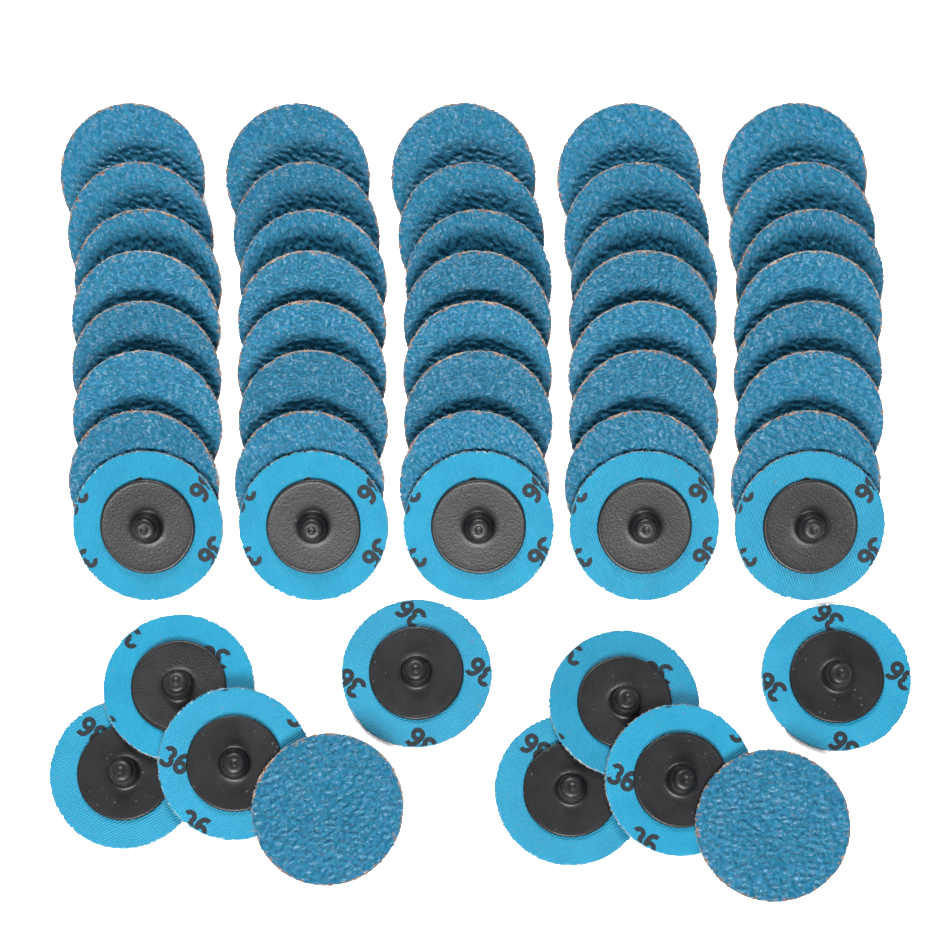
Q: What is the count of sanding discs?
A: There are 50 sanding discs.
